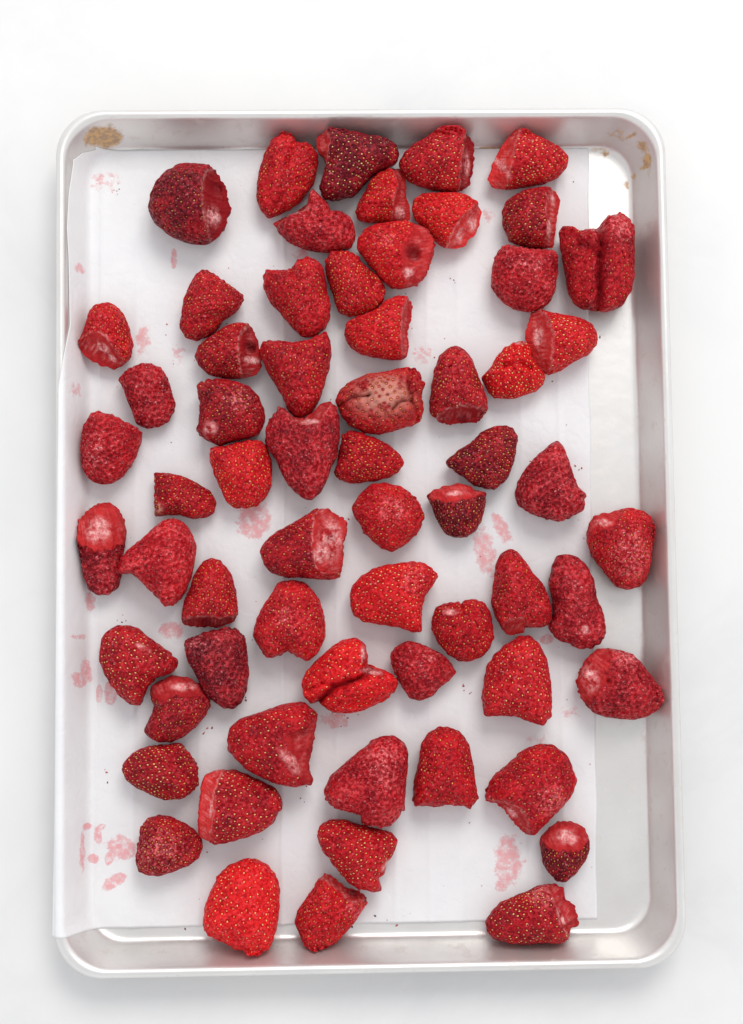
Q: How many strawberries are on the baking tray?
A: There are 63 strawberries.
